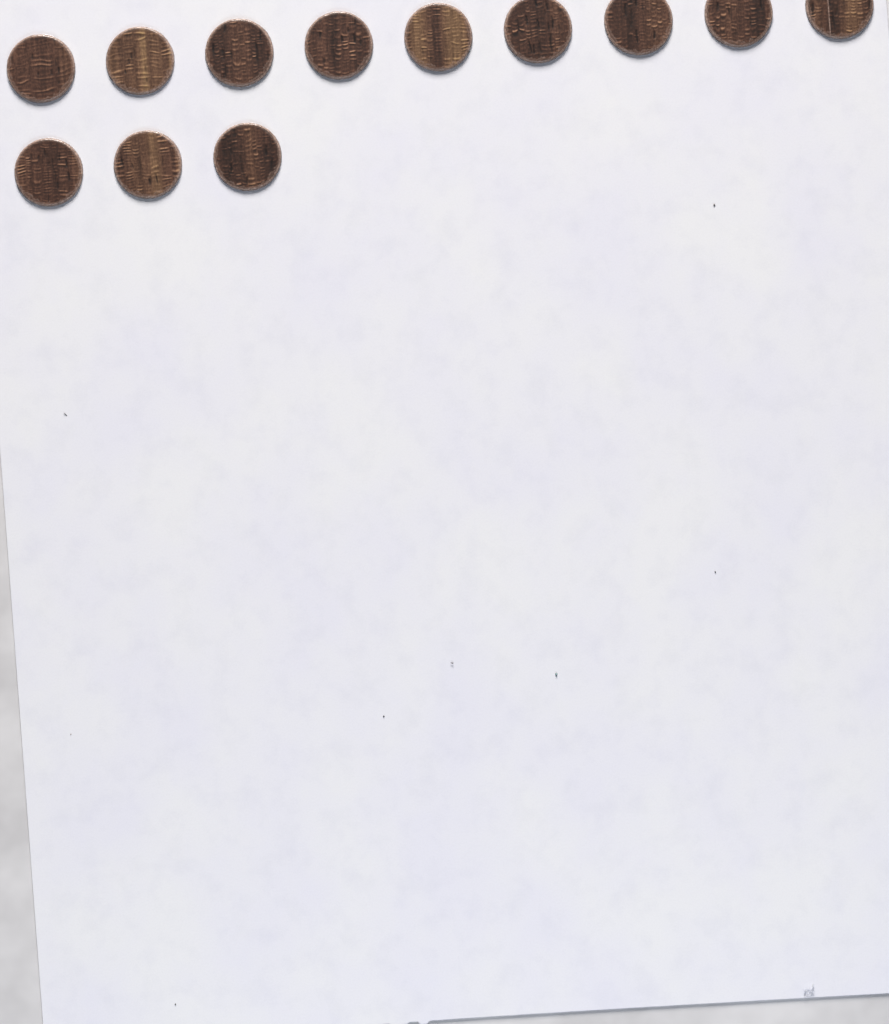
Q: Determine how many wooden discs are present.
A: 12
